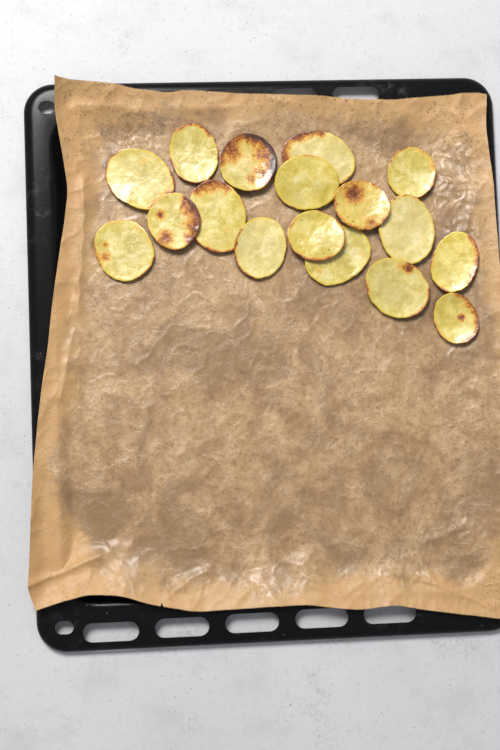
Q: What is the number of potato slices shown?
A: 17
